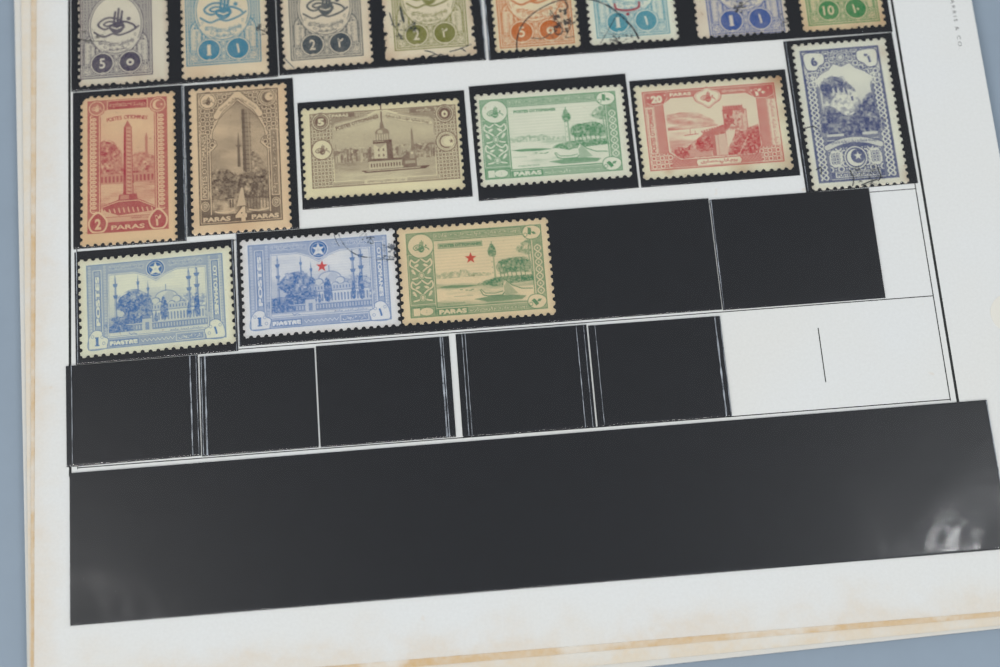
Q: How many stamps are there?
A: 17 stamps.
